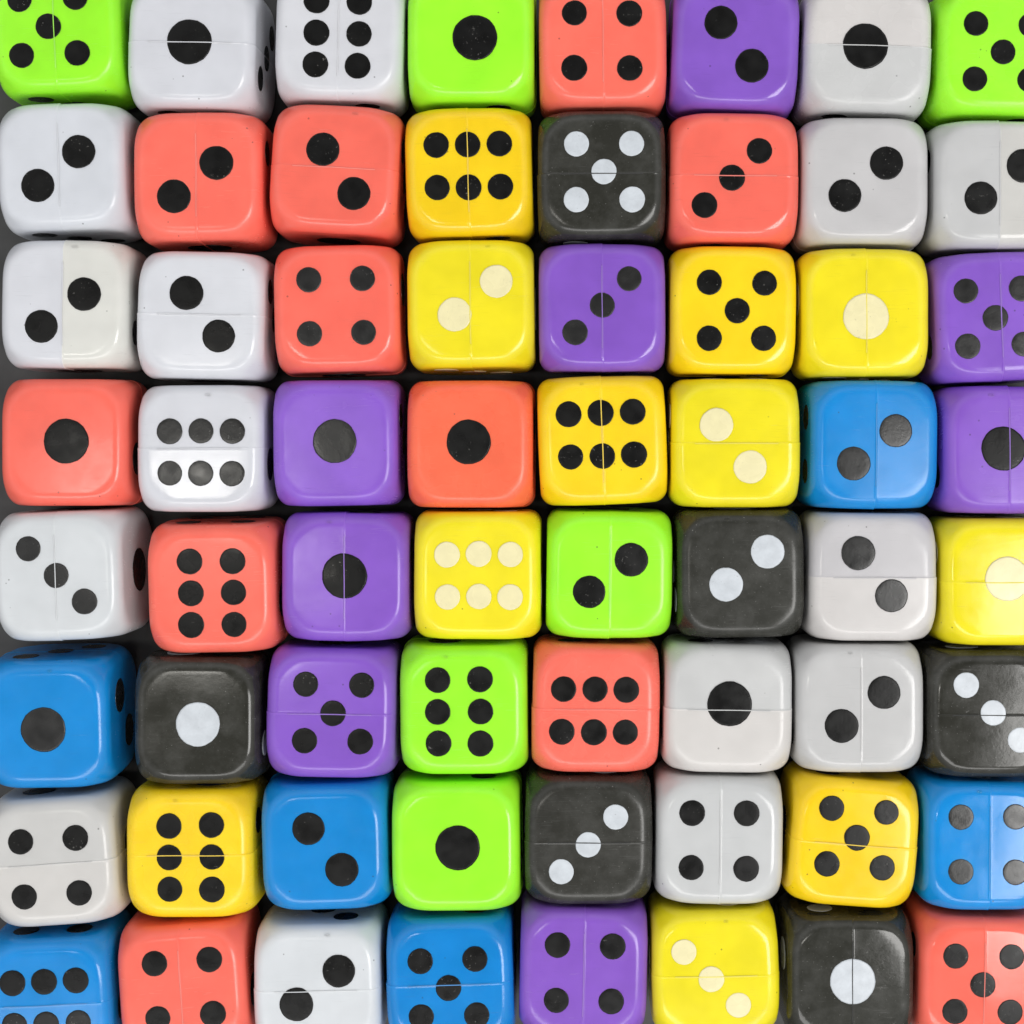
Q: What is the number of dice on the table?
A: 64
